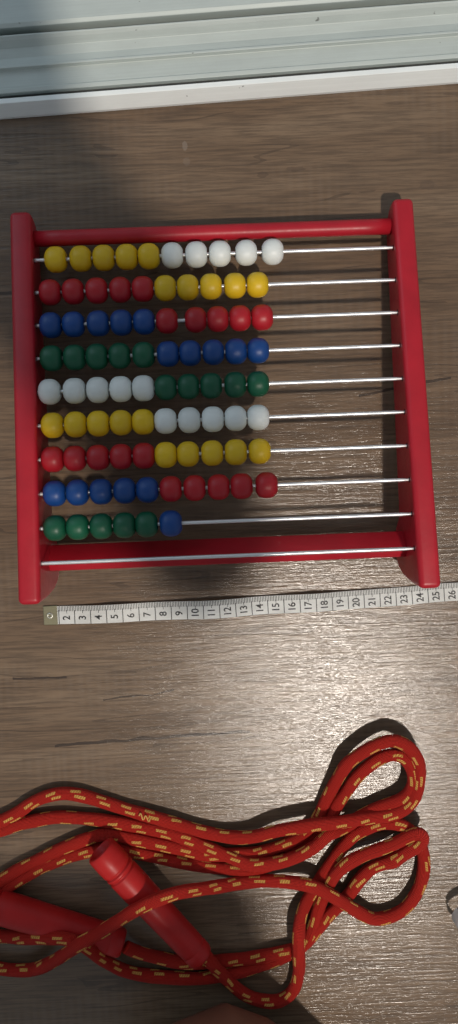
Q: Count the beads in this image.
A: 86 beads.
